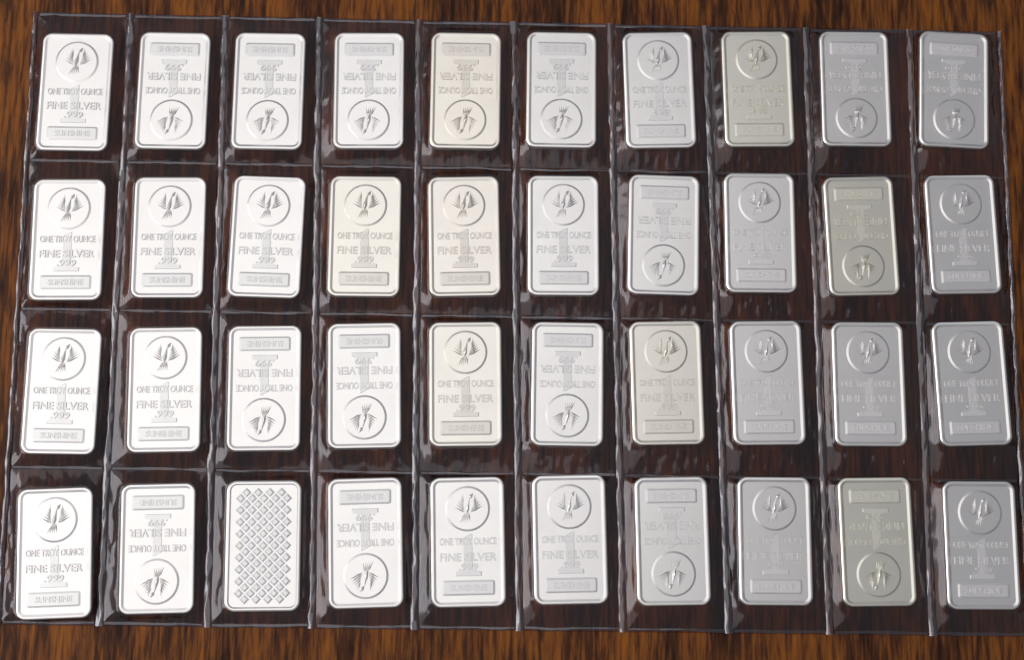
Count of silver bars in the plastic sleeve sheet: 40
